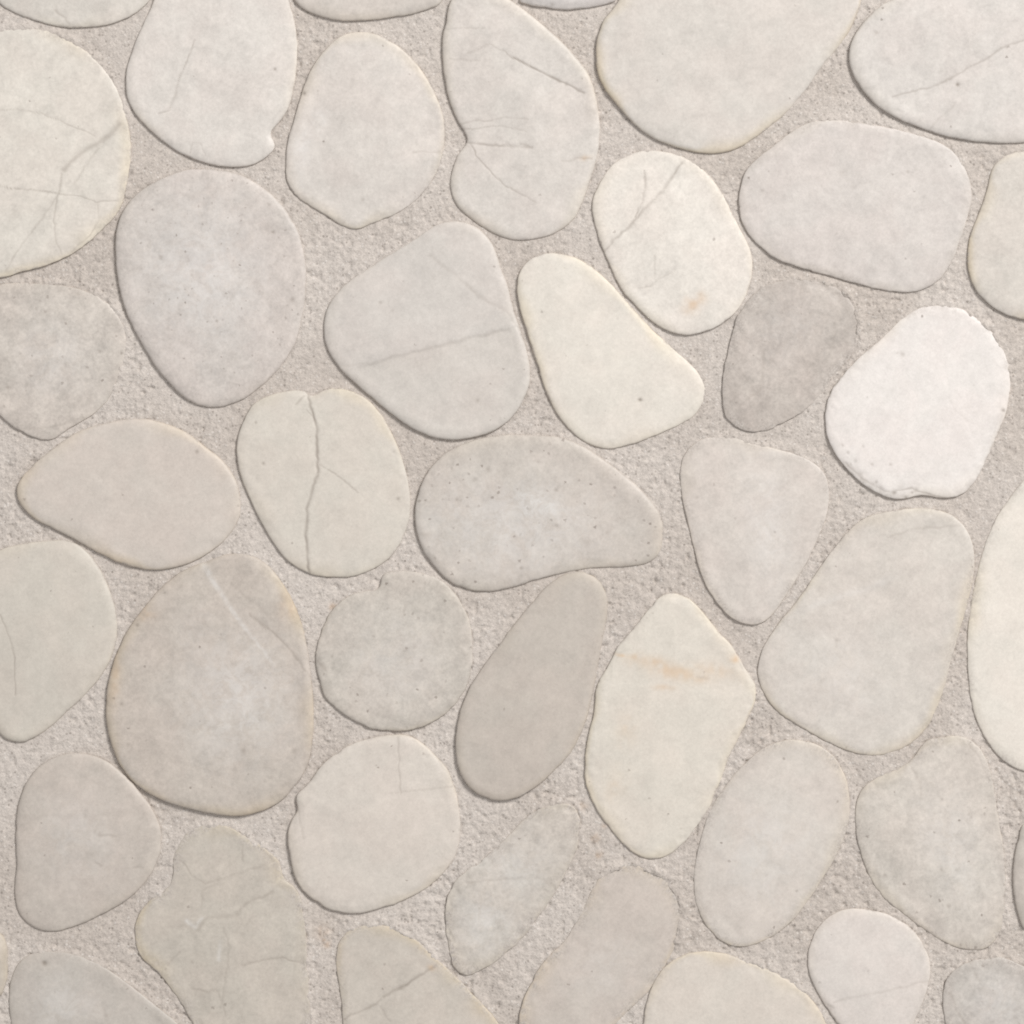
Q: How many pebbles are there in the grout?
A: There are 43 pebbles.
